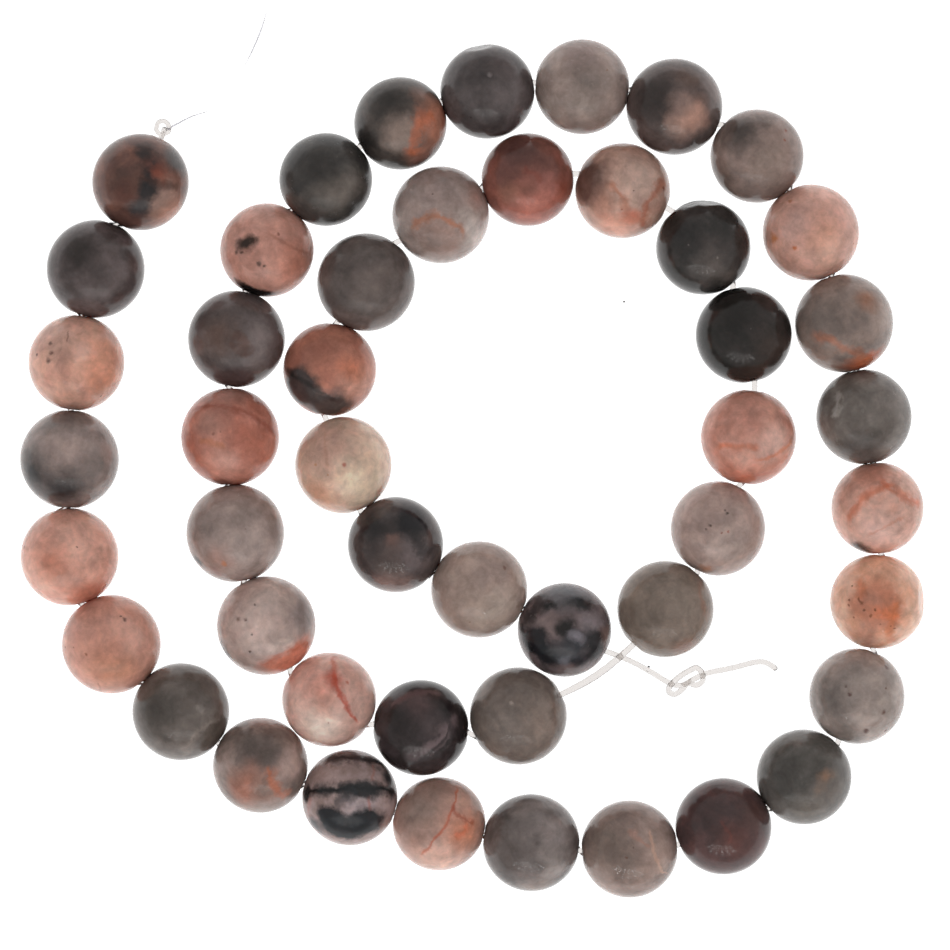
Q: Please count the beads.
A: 48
